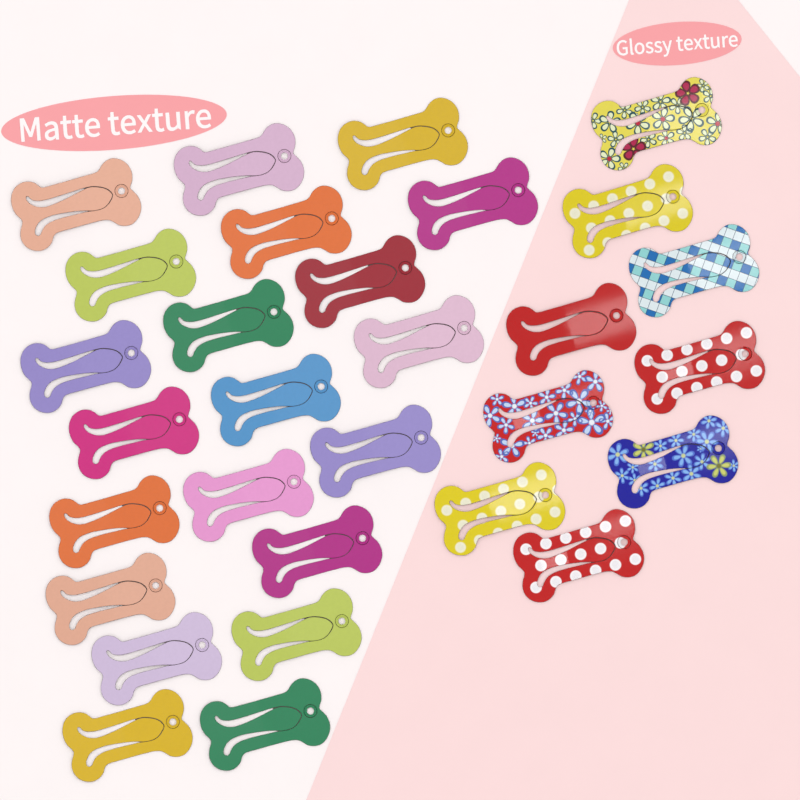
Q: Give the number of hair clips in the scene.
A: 30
